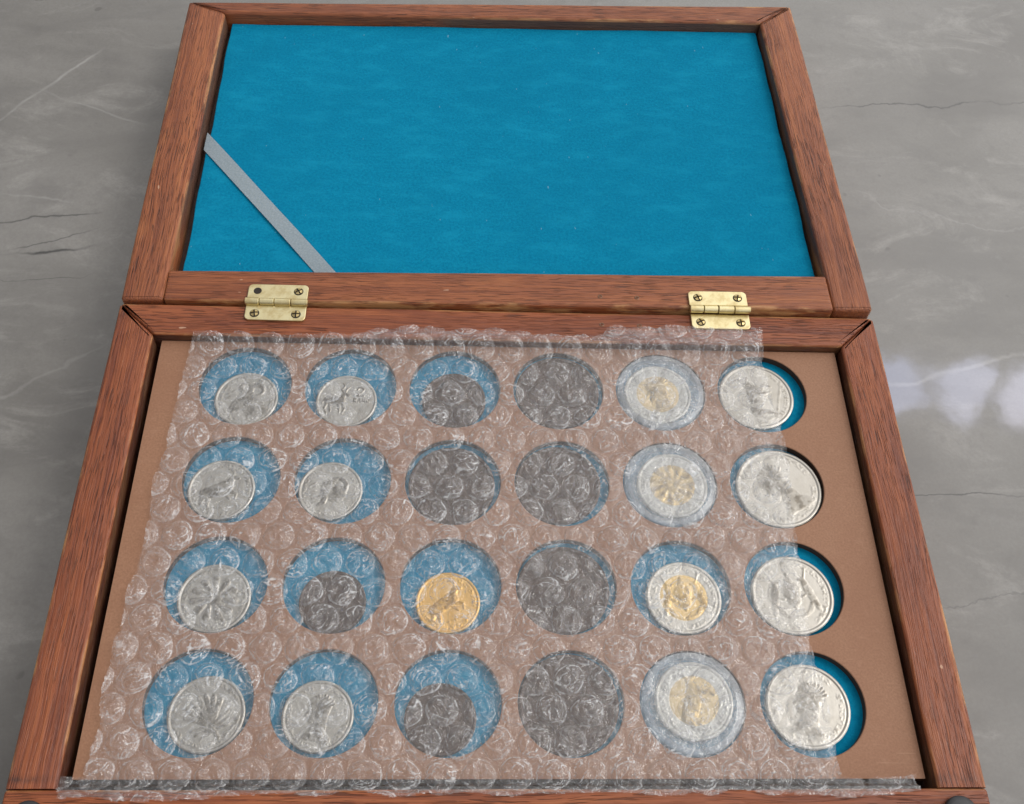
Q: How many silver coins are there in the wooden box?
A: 11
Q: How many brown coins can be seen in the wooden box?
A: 8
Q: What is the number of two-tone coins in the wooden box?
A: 4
